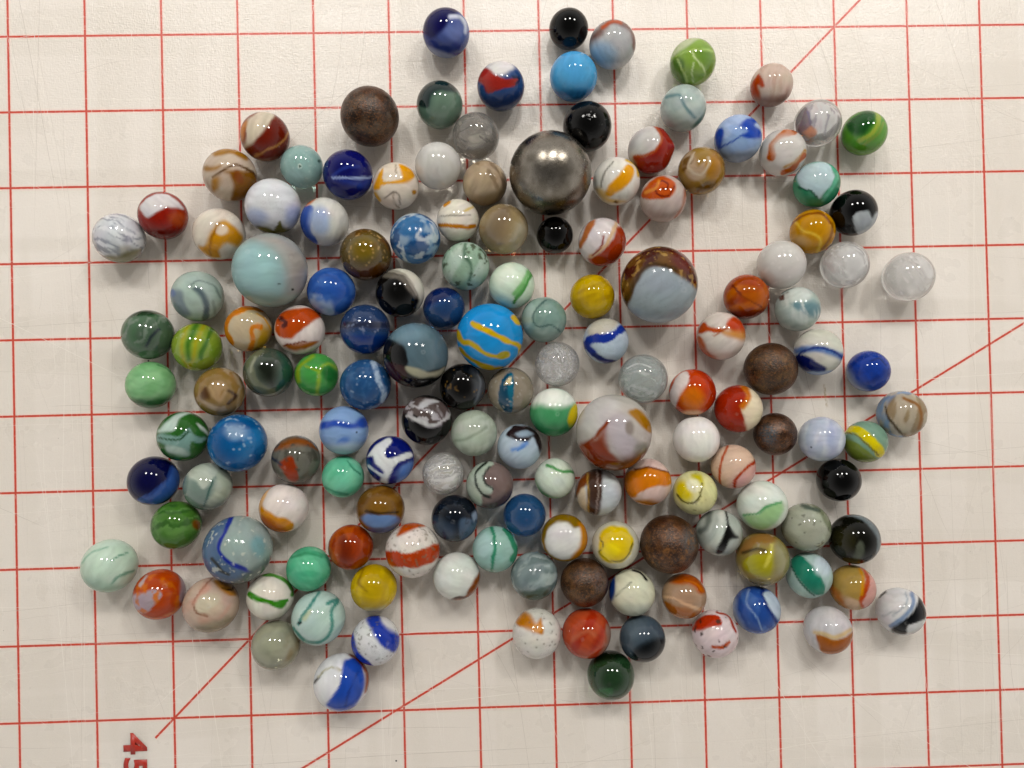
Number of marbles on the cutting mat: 148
